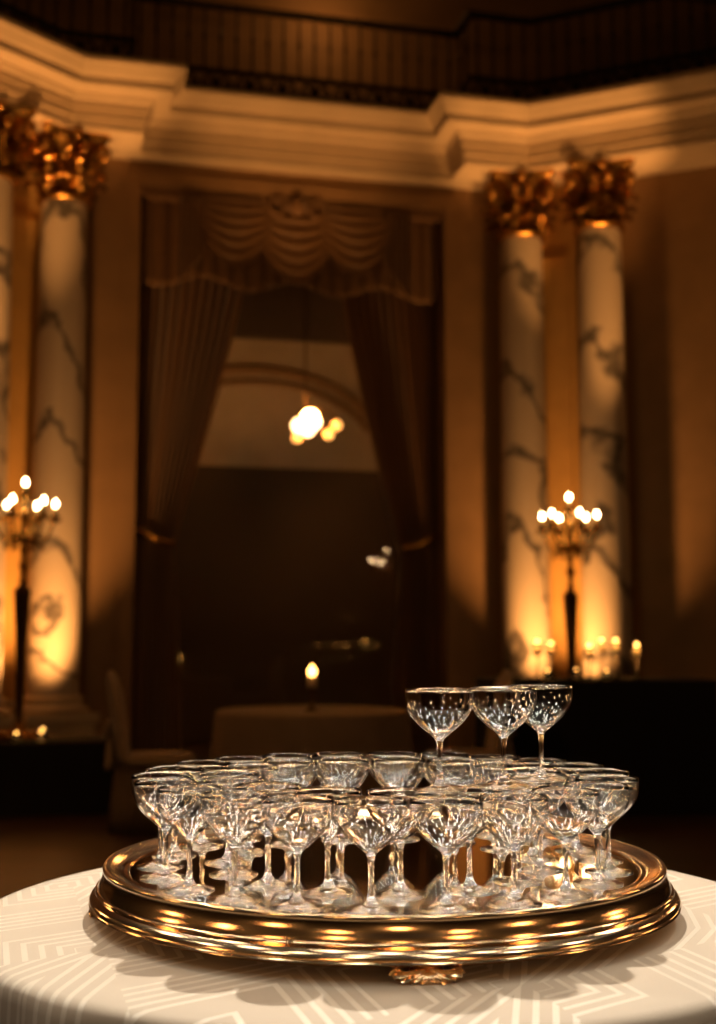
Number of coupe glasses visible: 40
